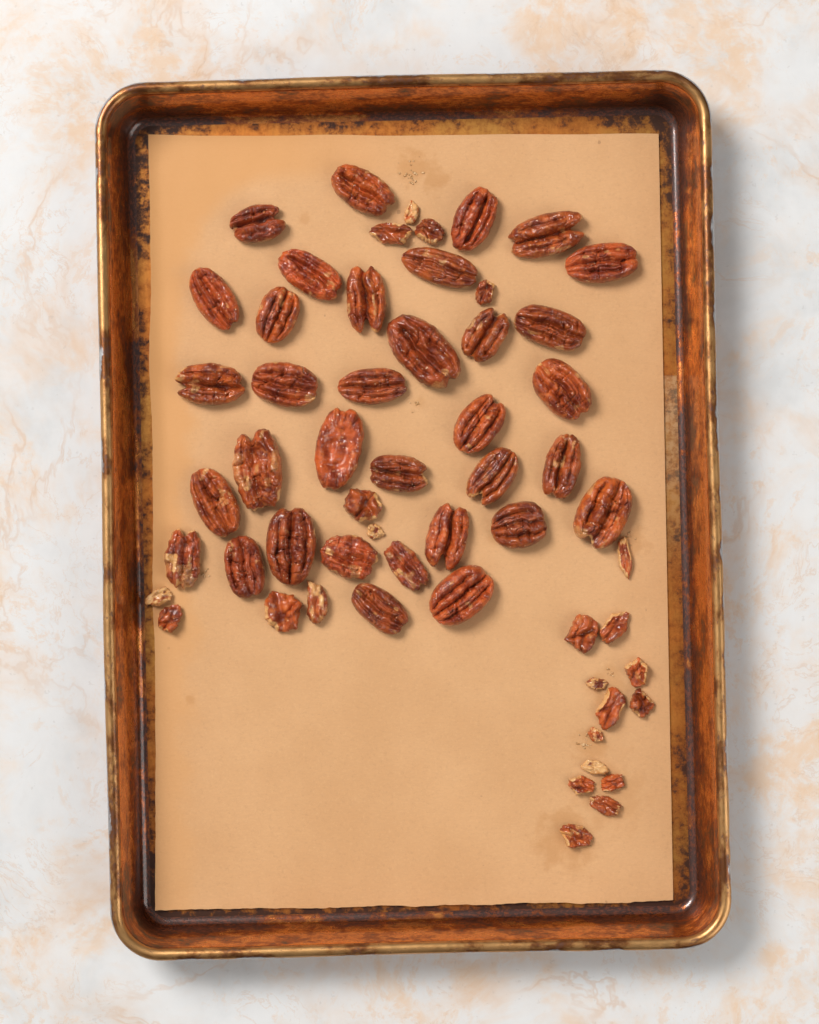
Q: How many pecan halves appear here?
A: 34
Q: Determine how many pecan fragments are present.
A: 23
